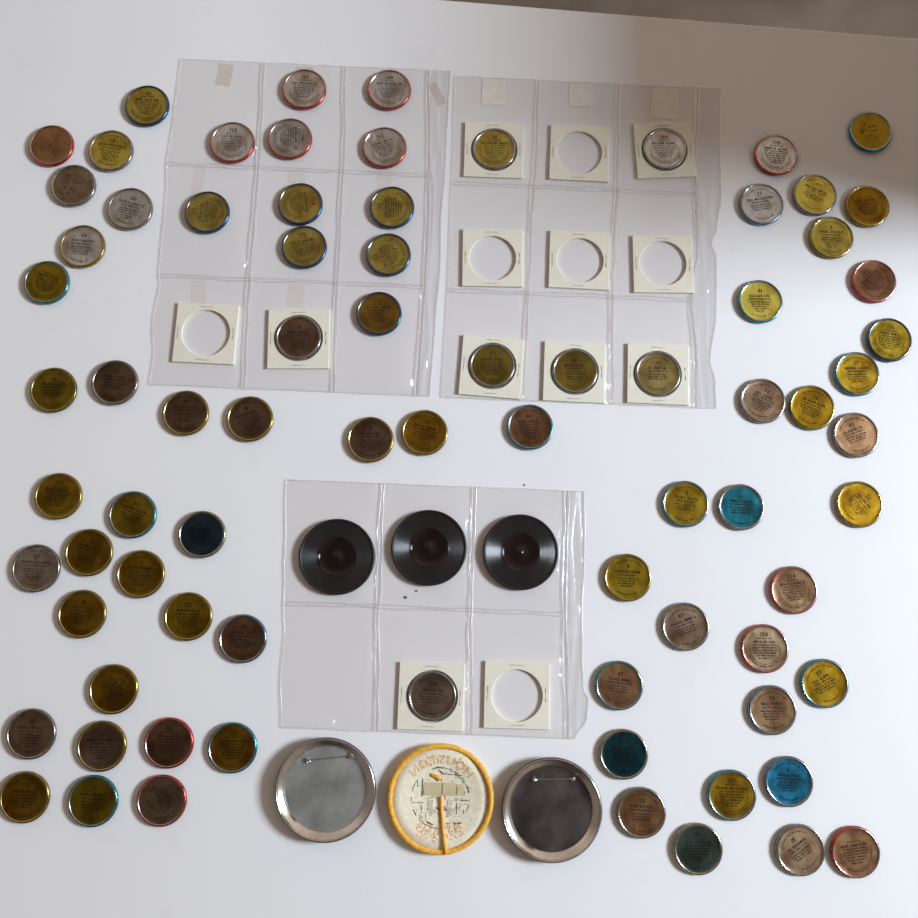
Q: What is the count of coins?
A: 79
